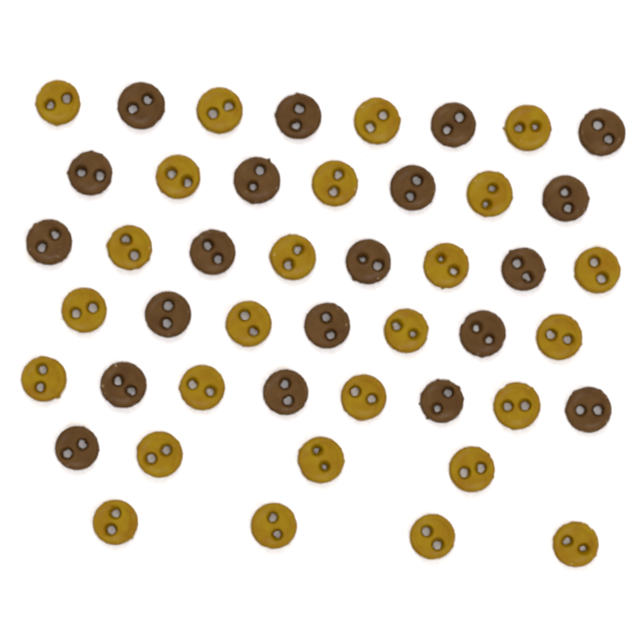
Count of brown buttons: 20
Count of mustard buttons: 26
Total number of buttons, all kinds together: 46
